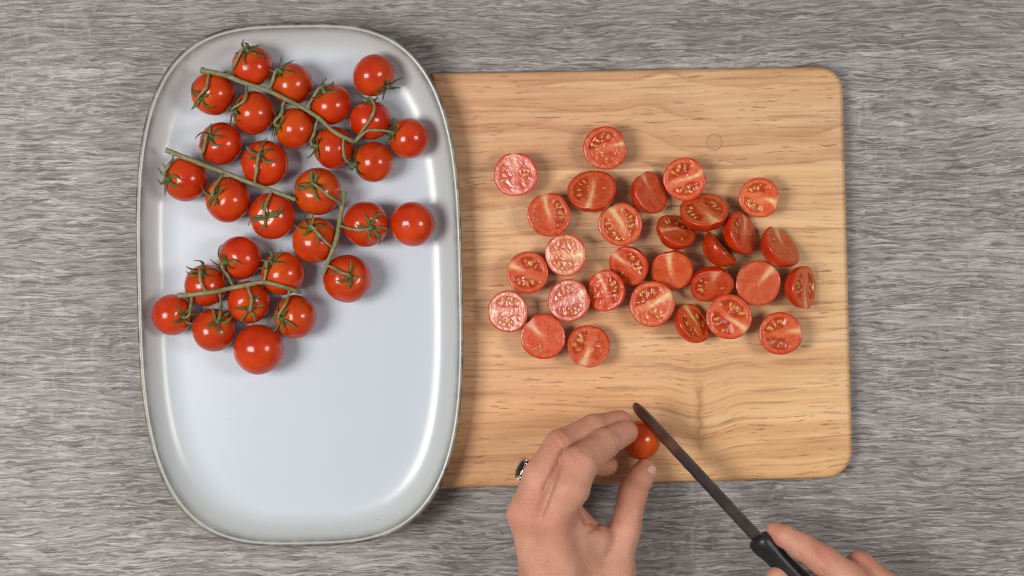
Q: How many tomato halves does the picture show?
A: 29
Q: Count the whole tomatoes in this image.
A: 30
